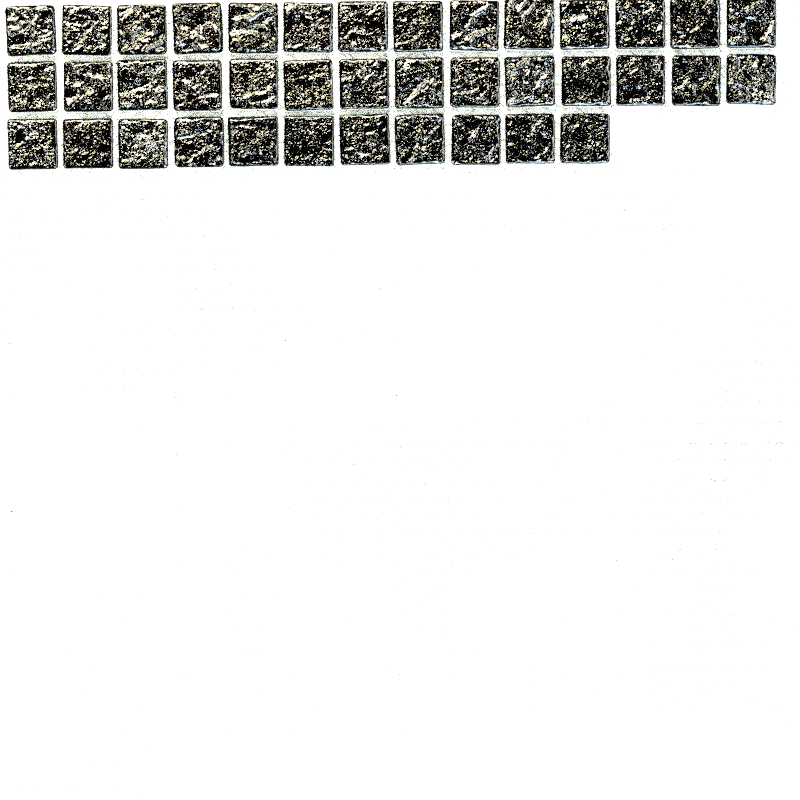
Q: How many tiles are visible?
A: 39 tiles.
